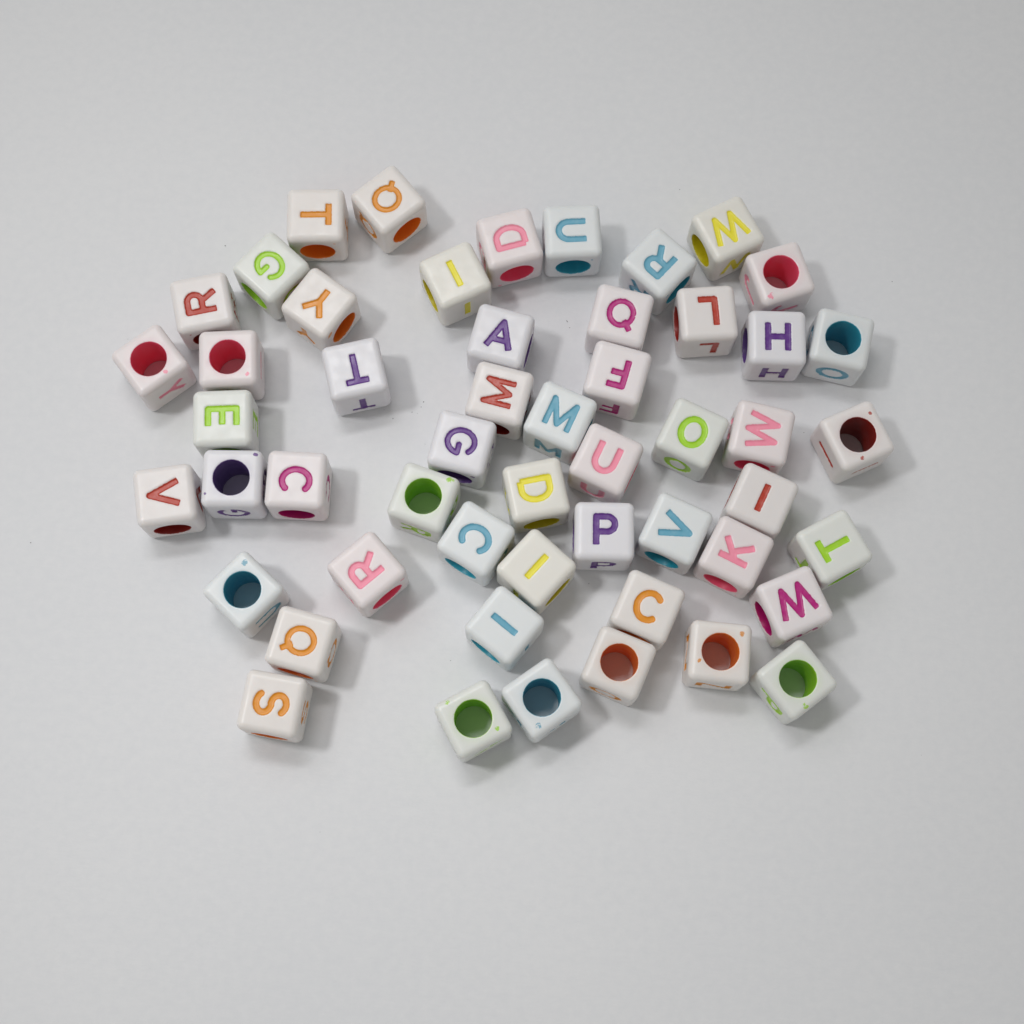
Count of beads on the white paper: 52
